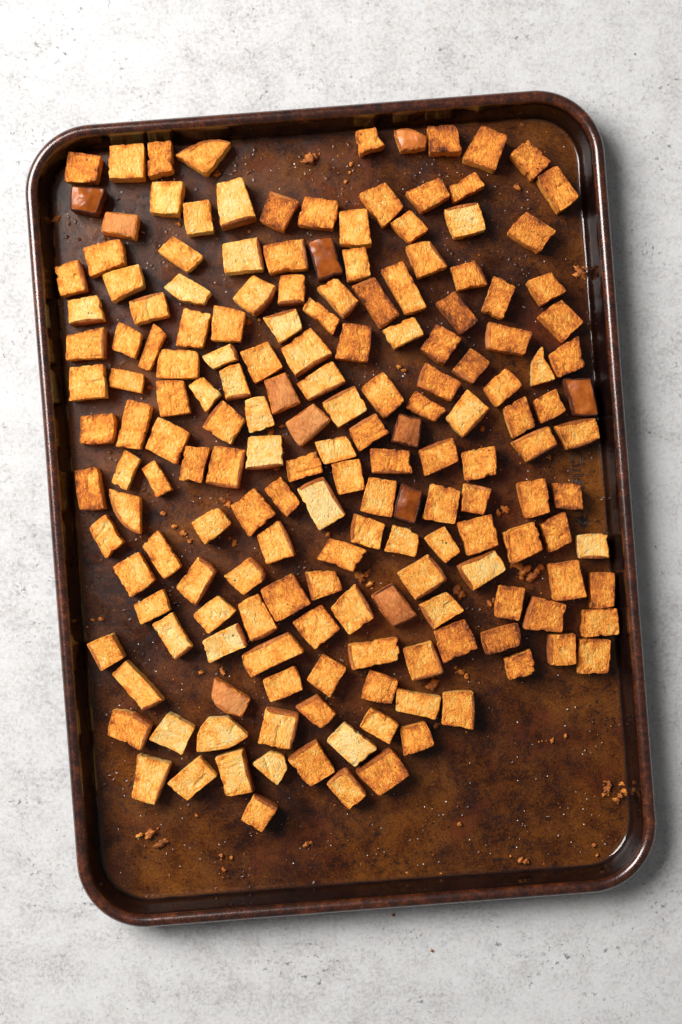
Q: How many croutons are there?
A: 177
